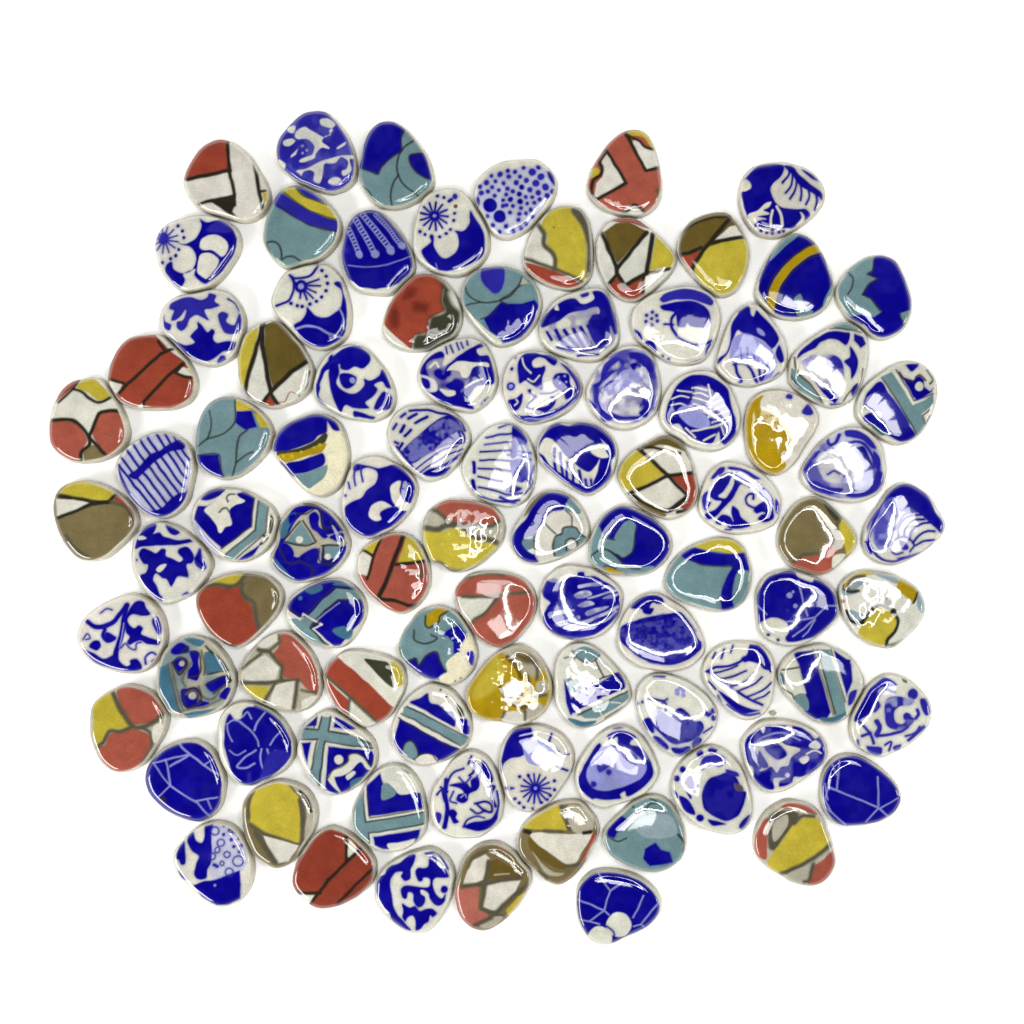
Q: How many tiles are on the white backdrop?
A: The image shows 93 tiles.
